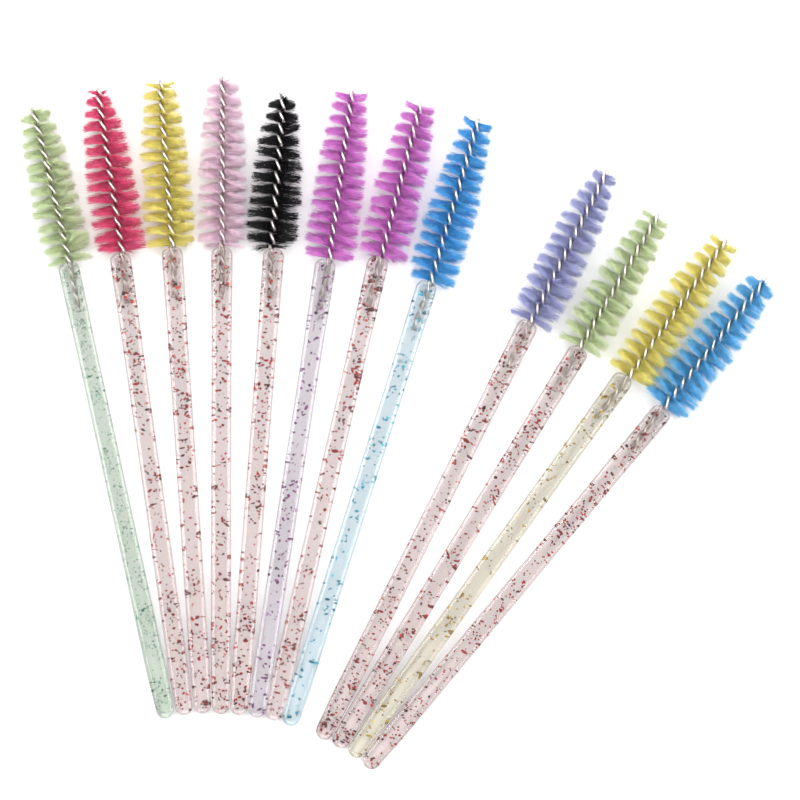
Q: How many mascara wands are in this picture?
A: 12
